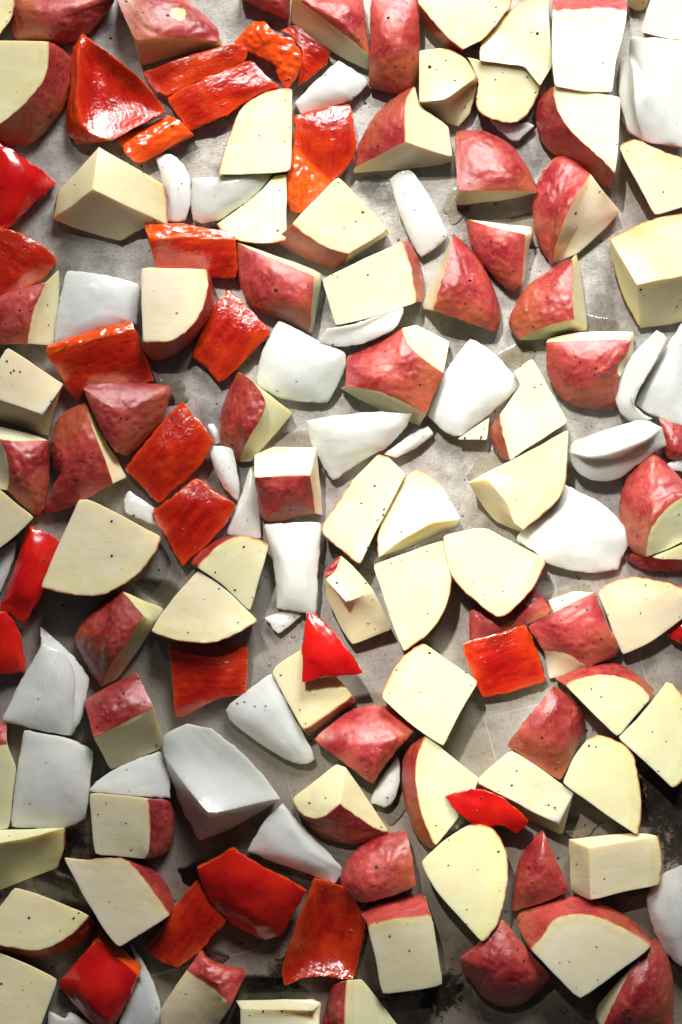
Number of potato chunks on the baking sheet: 86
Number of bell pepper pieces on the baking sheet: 25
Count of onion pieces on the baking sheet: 34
